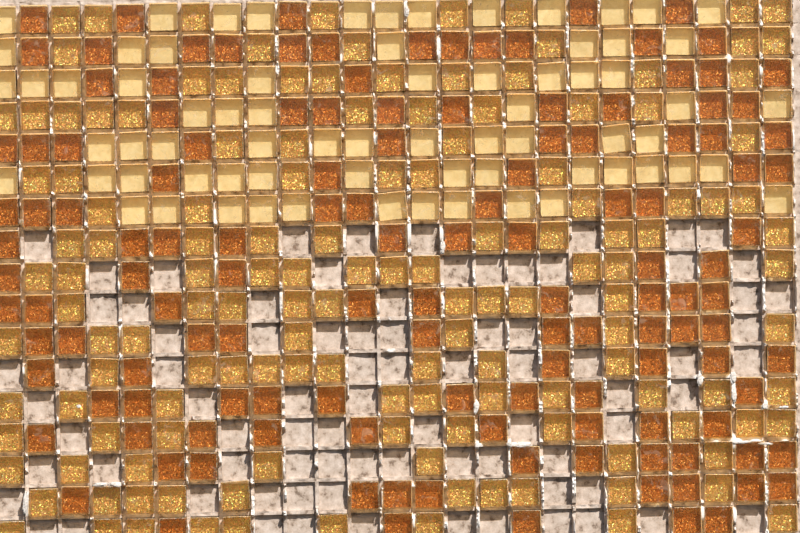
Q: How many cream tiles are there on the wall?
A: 71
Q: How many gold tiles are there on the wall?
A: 140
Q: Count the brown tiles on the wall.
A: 132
